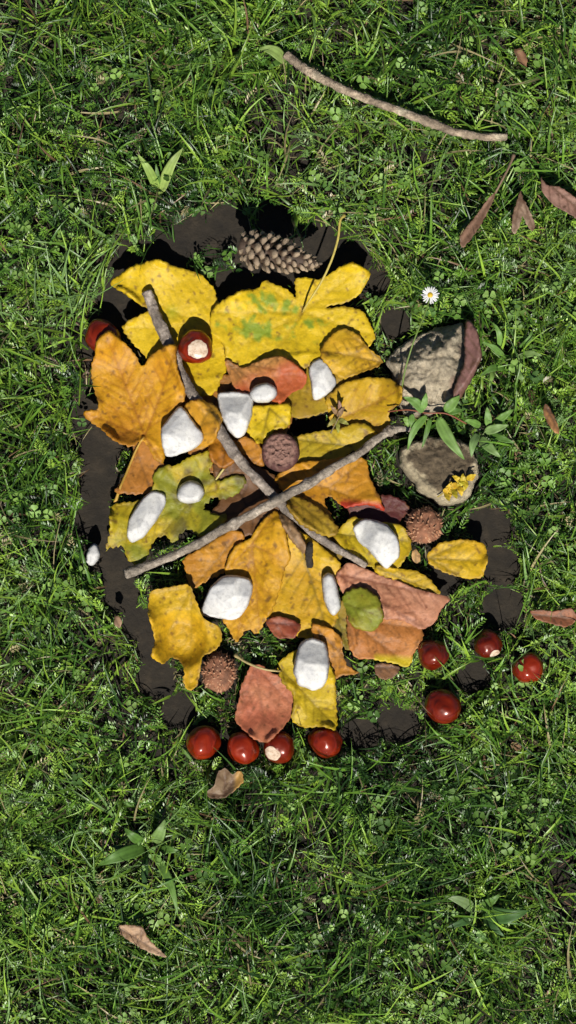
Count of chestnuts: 10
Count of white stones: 11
